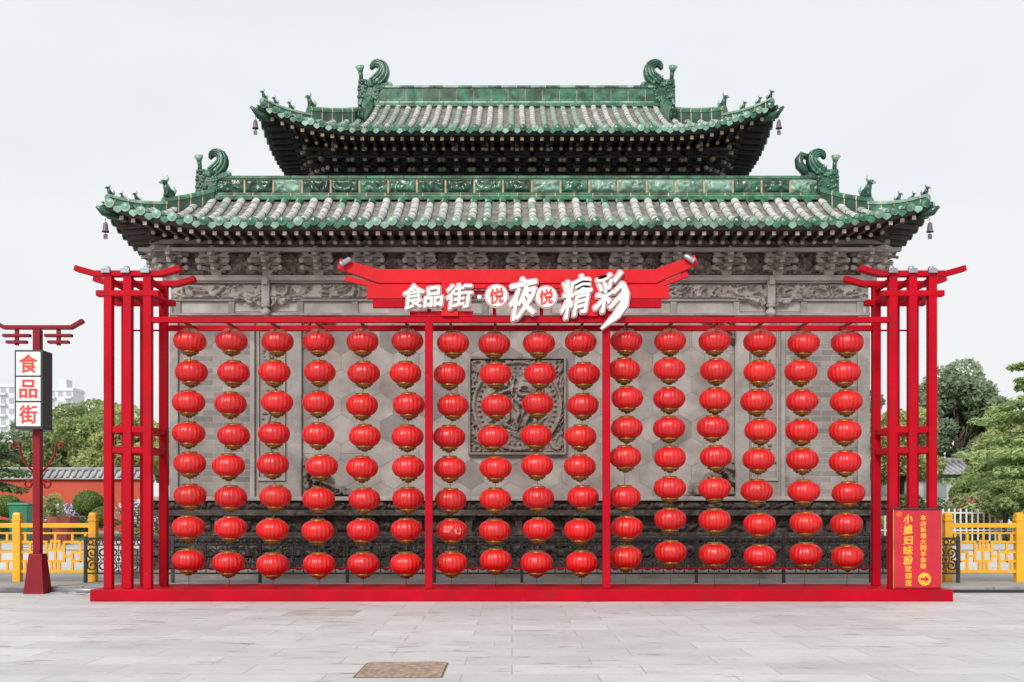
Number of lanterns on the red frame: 128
